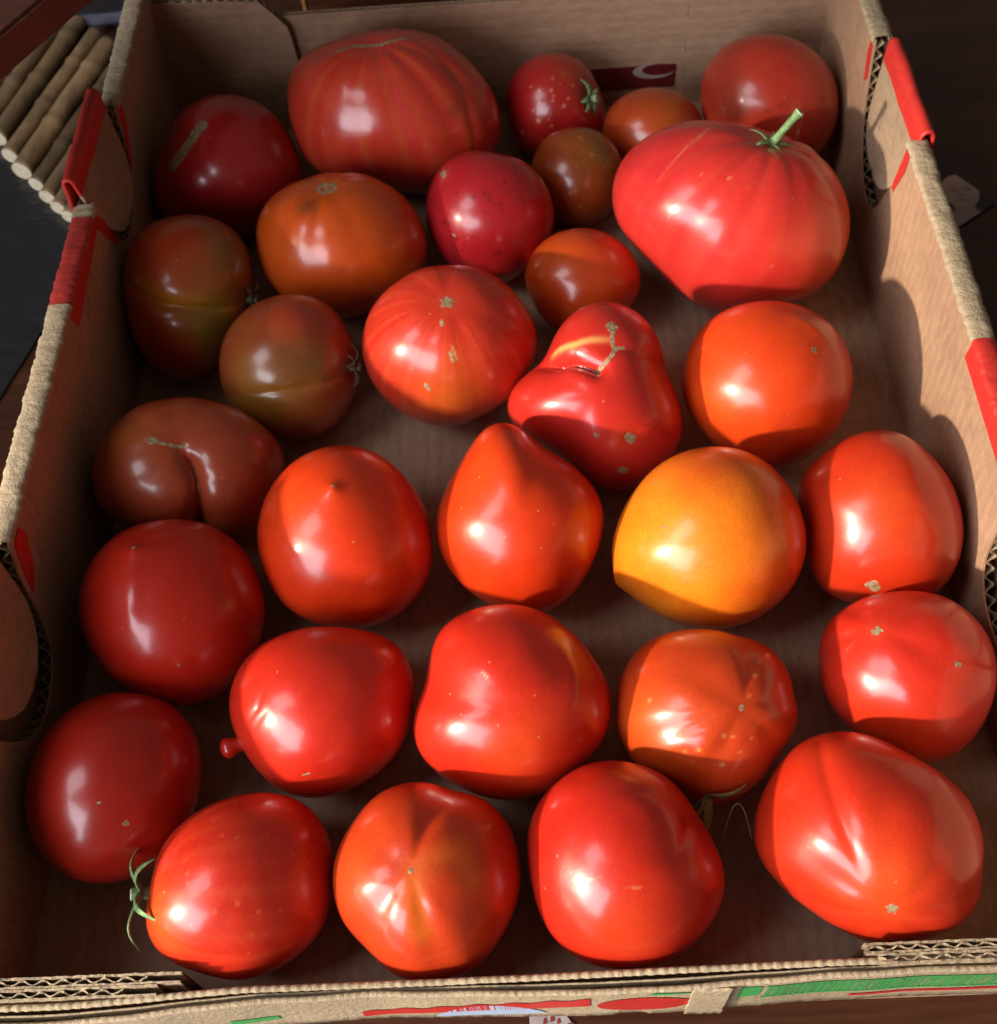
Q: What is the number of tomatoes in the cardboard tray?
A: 30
